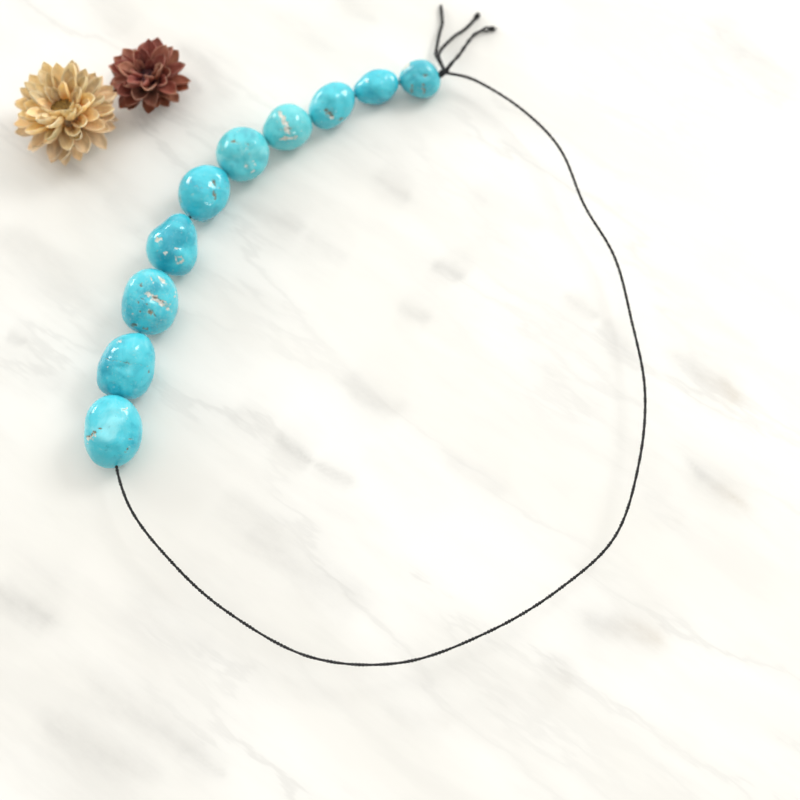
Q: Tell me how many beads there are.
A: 10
